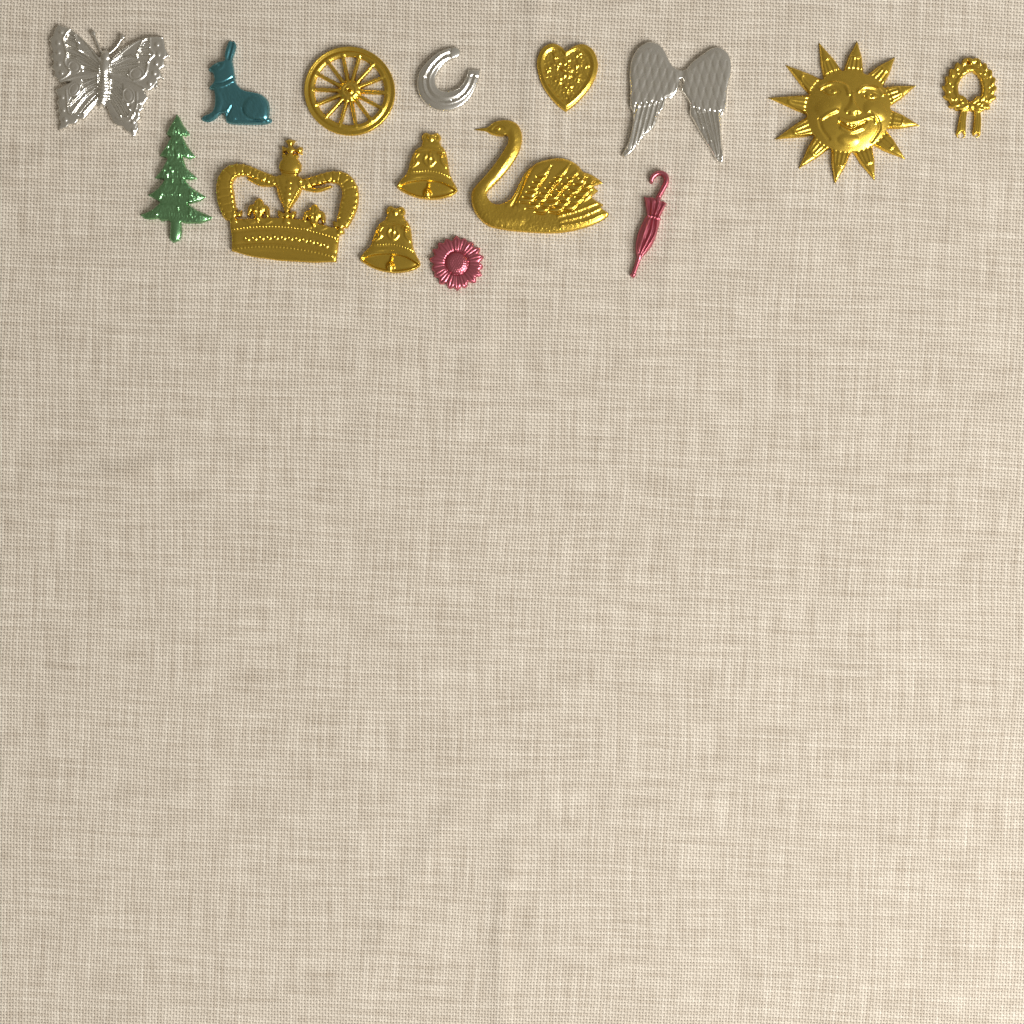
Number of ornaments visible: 15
